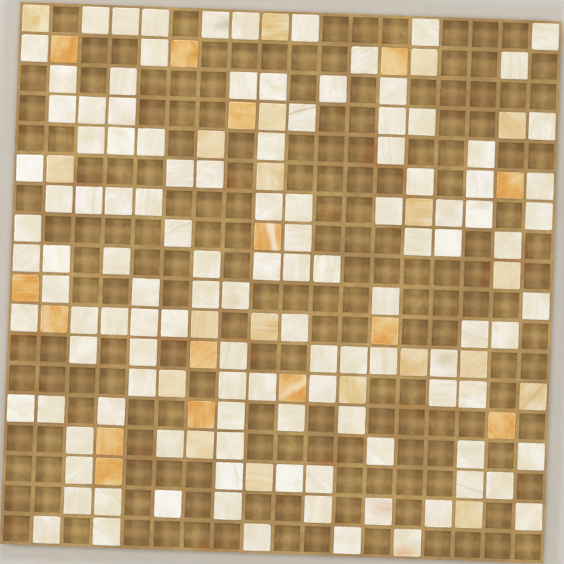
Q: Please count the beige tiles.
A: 20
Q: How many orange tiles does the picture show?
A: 15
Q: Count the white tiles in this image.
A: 118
